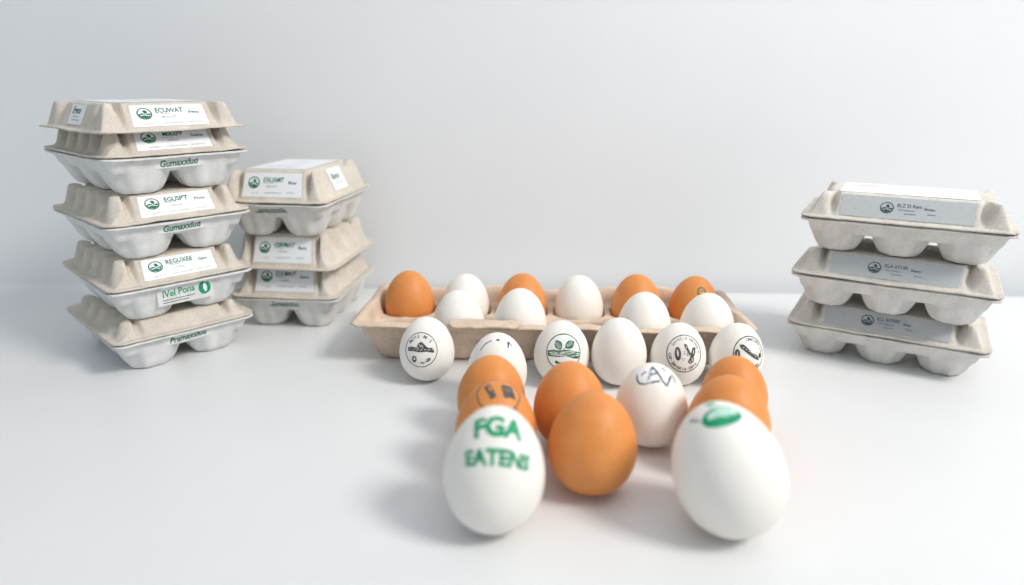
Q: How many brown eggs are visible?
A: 10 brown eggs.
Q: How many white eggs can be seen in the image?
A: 15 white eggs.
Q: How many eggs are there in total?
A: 25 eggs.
